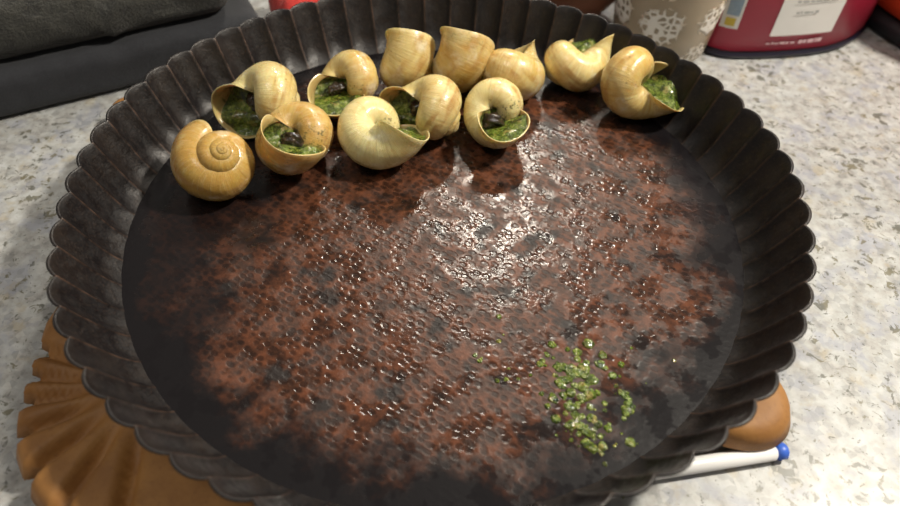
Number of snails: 12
